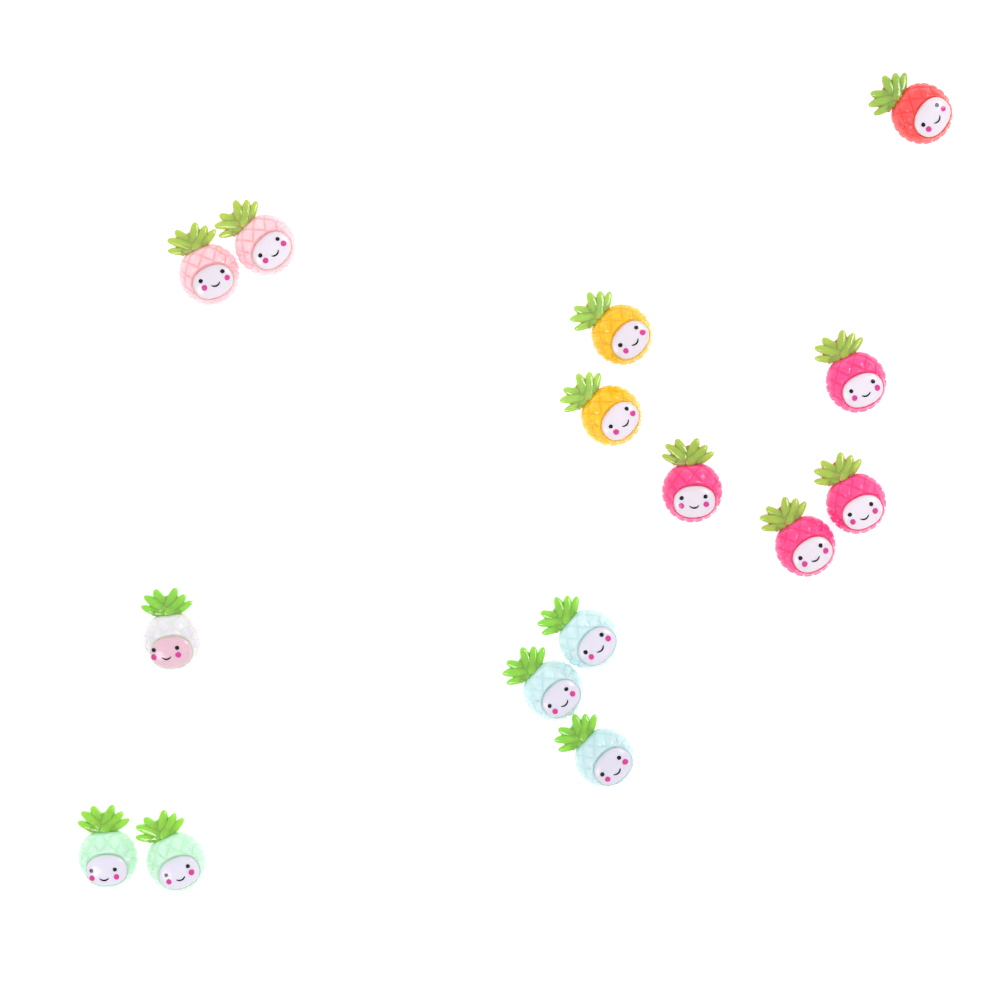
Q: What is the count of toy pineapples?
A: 15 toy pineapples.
